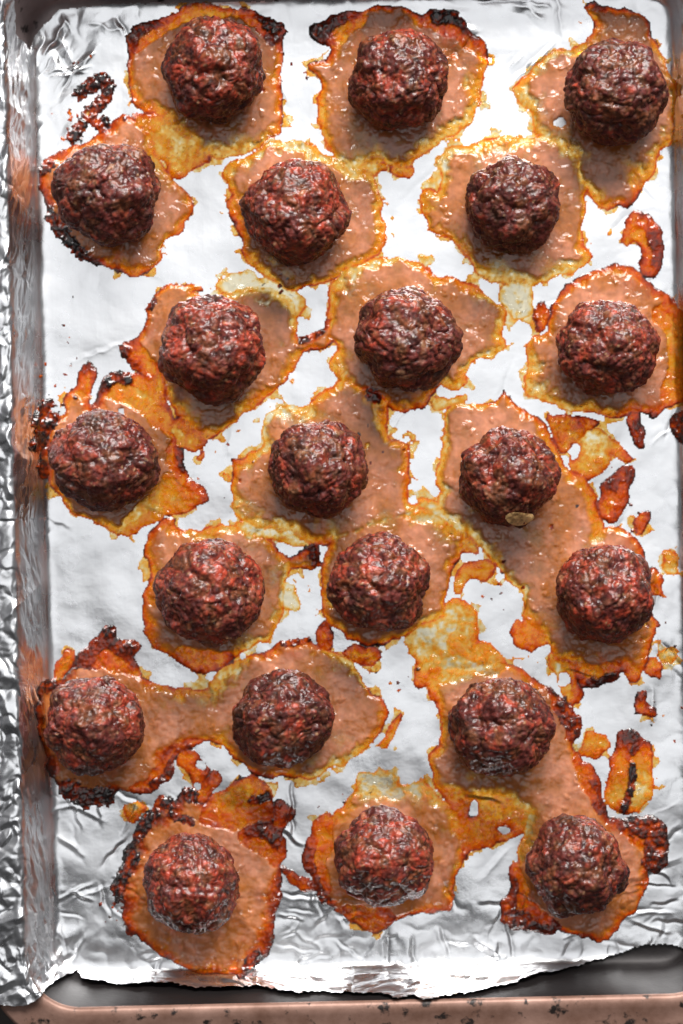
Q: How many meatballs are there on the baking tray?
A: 21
